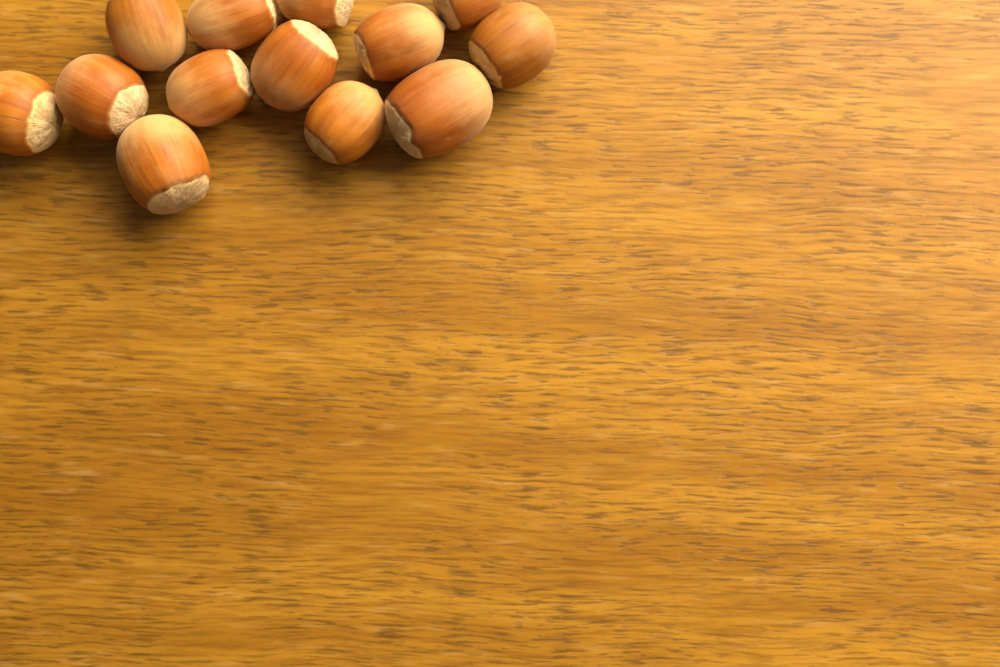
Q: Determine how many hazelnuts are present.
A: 13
